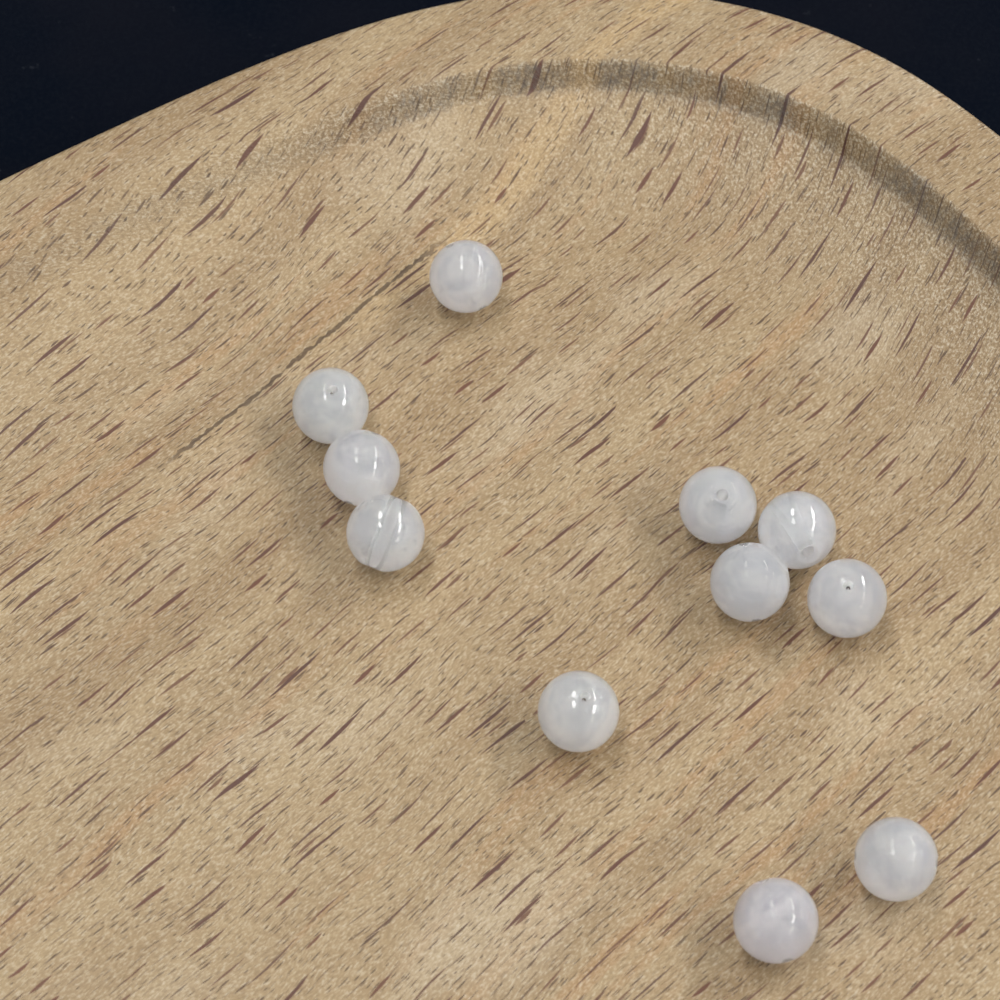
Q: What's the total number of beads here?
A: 11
